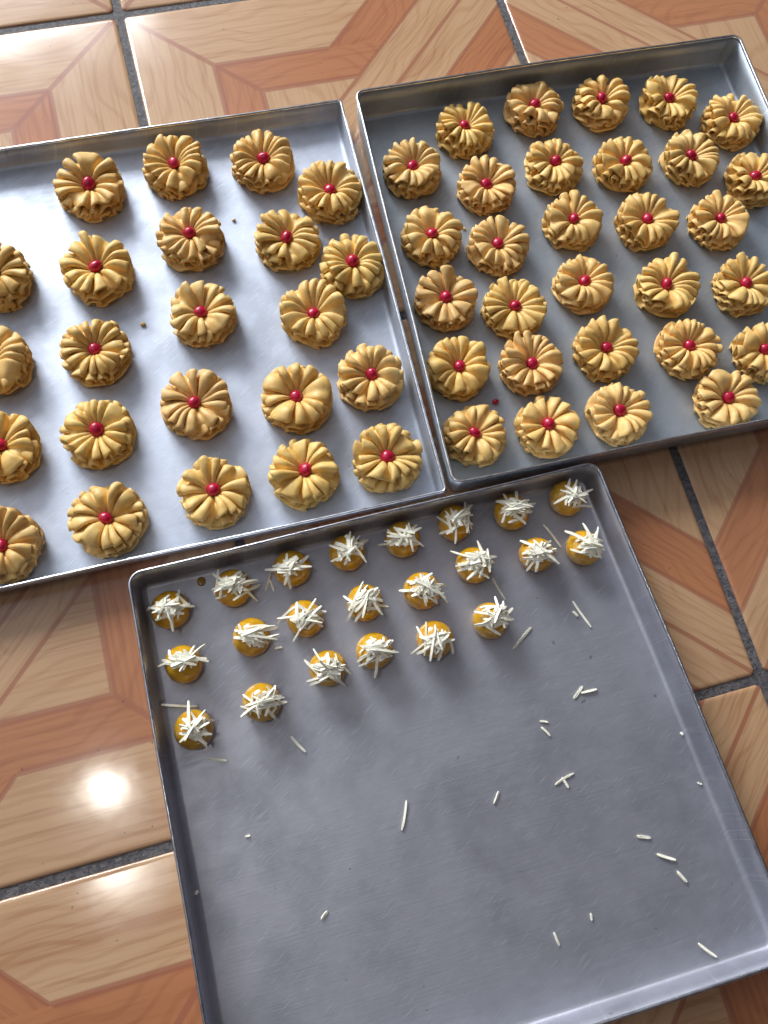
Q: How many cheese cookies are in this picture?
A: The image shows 22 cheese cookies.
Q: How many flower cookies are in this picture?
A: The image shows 53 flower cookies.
